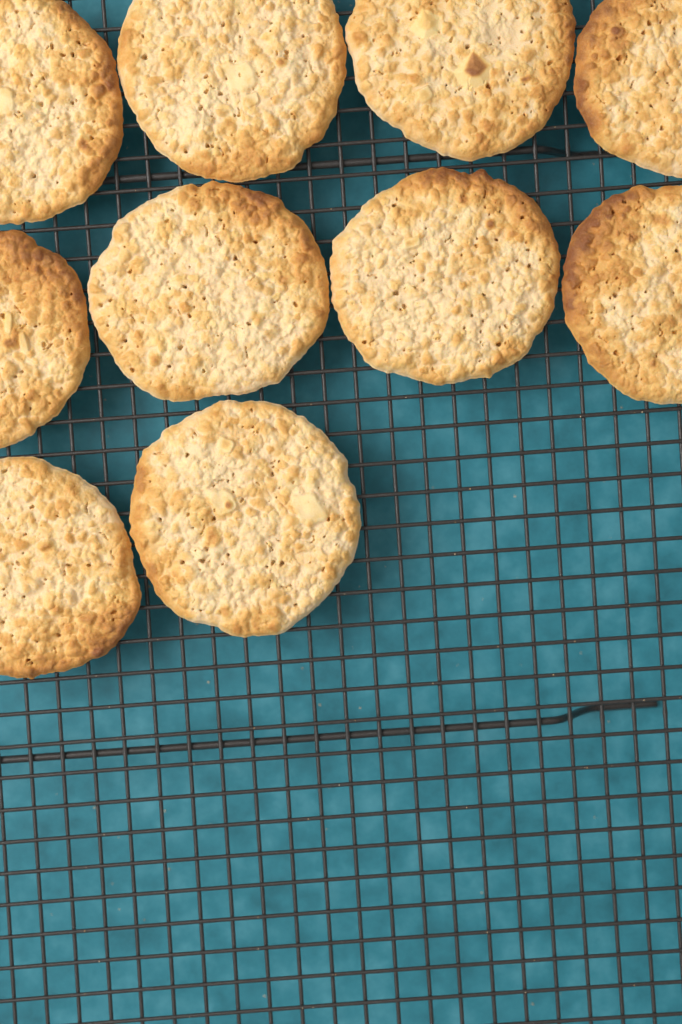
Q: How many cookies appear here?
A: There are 10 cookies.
